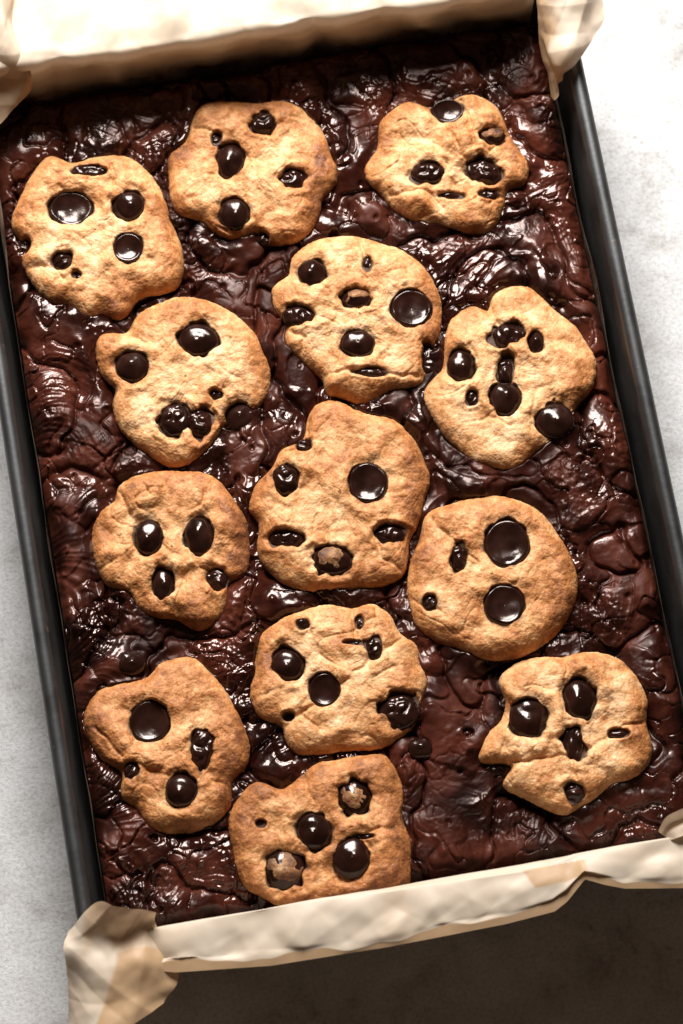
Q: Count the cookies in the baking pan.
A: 13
